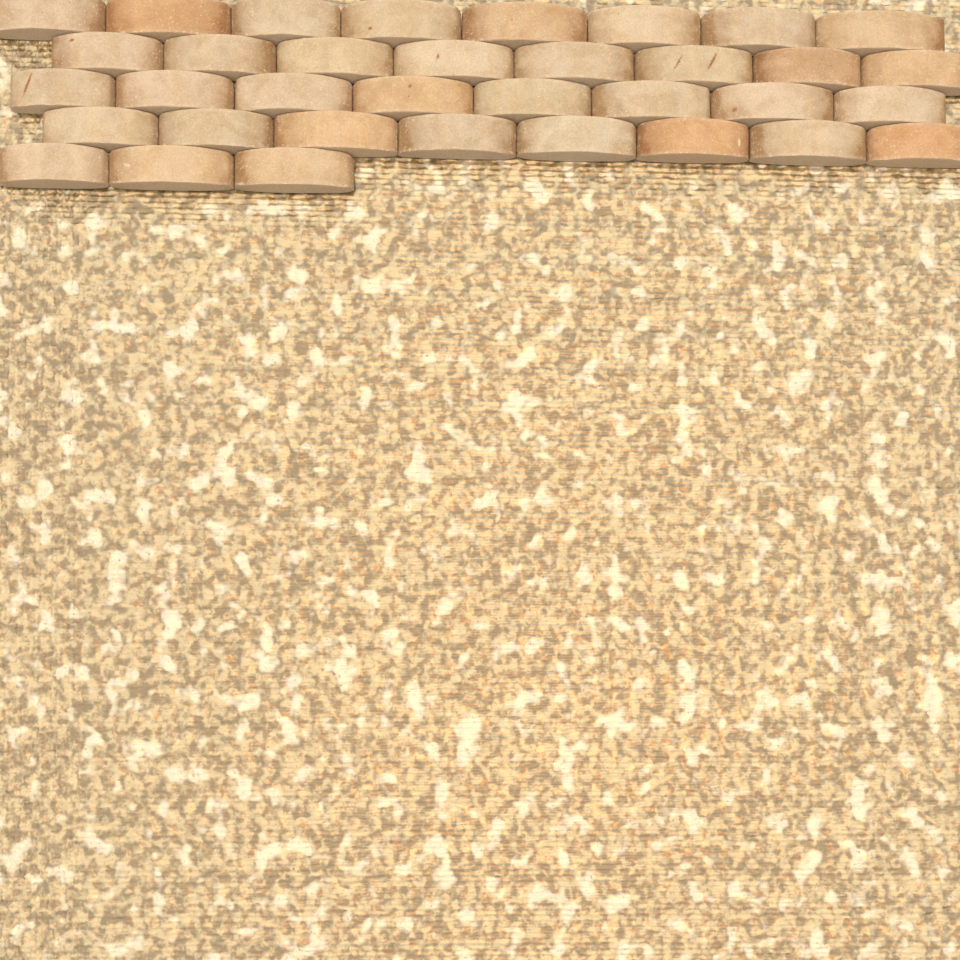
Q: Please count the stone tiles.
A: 35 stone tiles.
